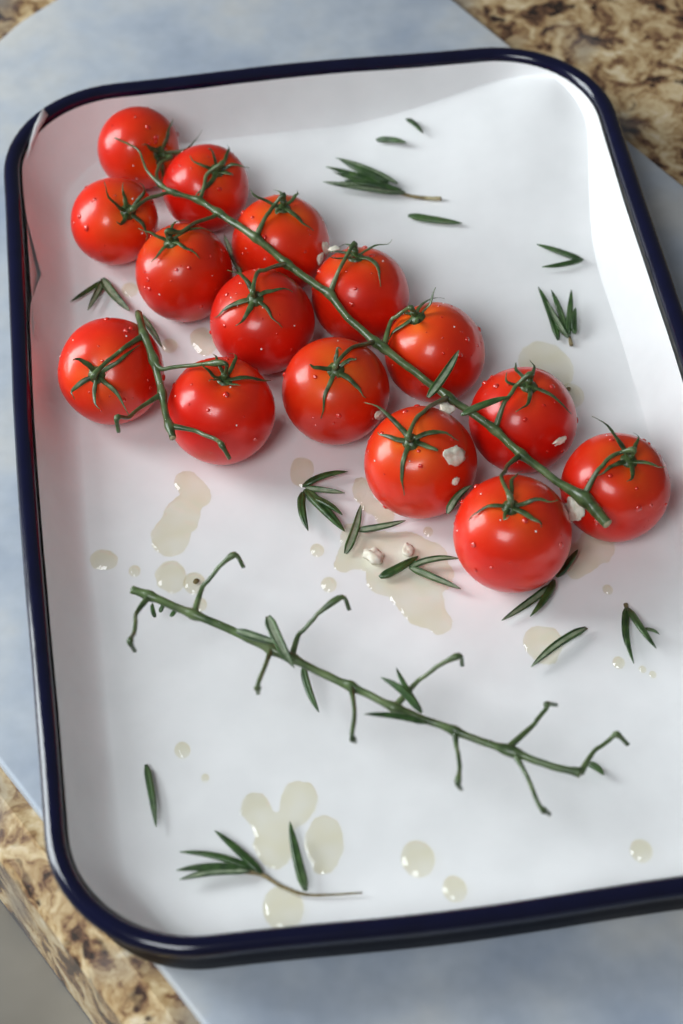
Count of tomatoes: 15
